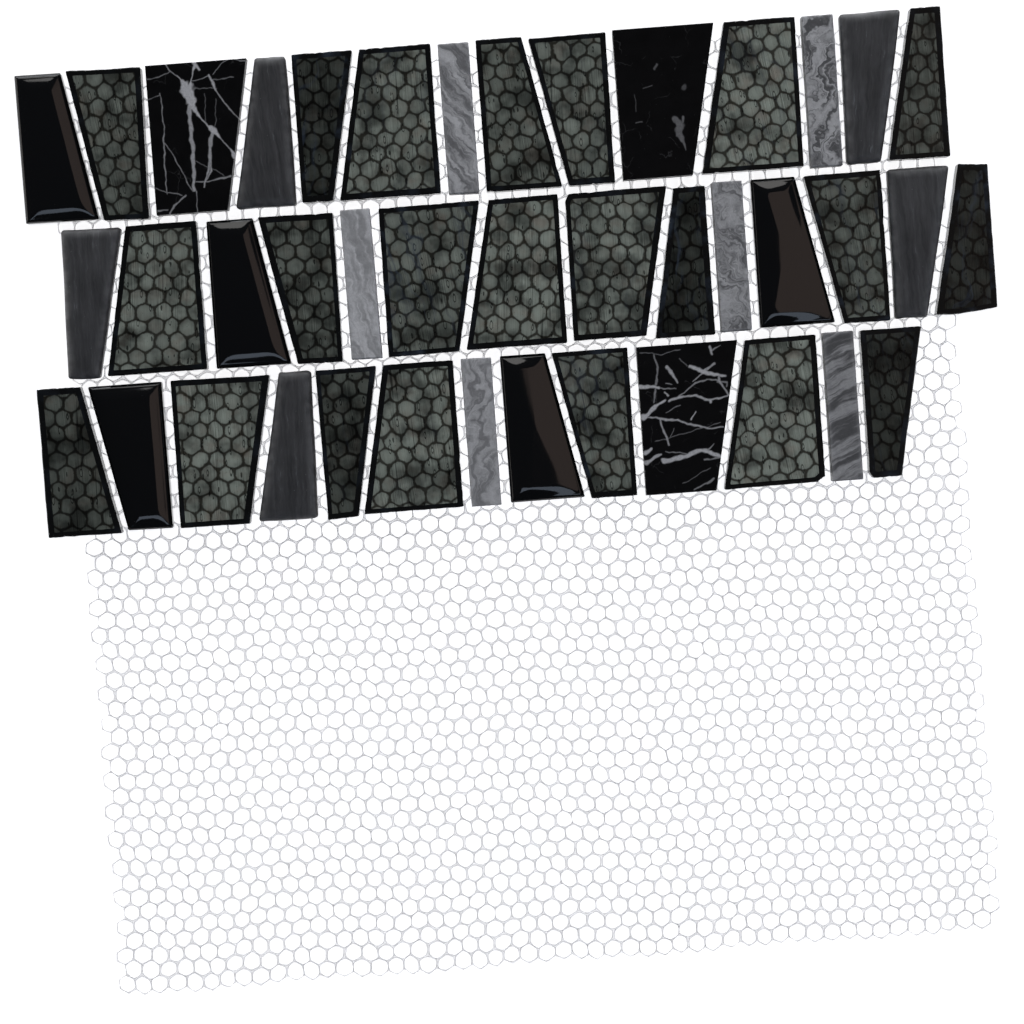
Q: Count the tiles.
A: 41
